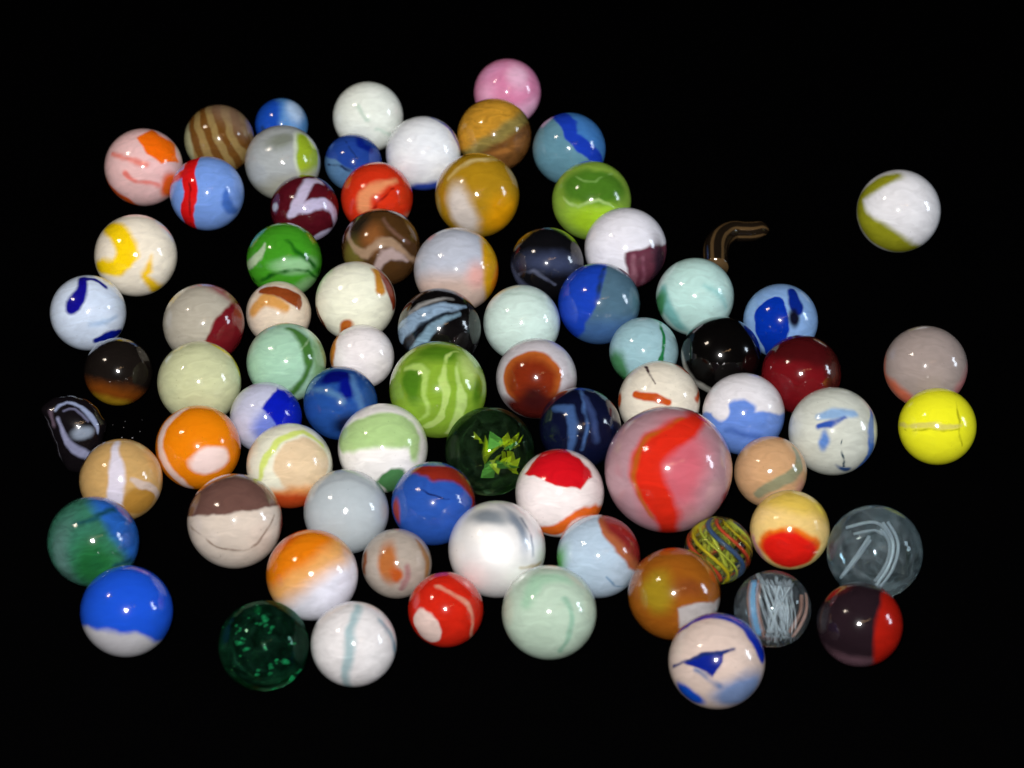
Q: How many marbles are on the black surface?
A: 76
